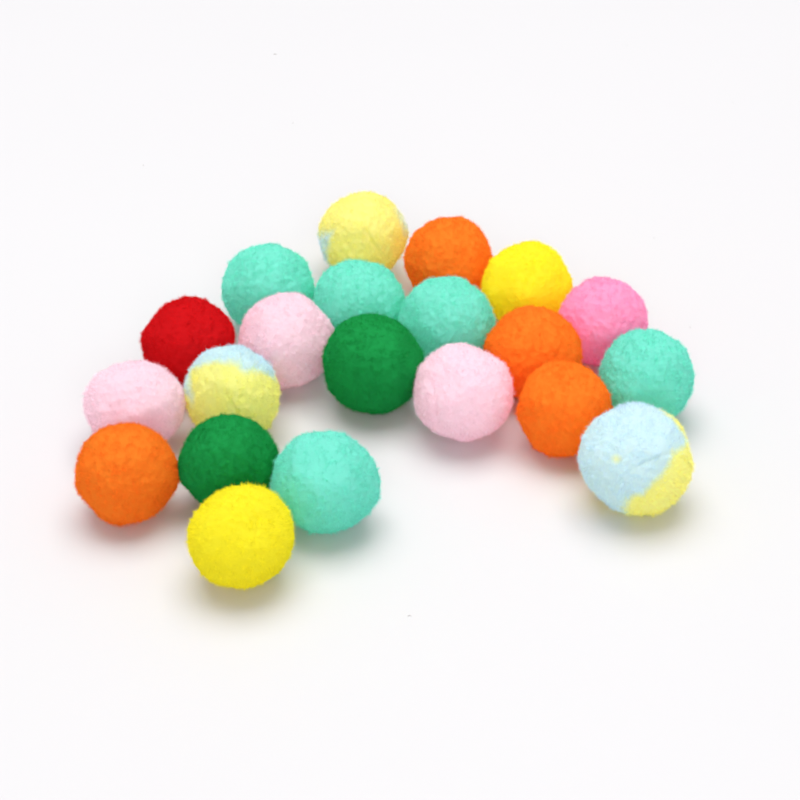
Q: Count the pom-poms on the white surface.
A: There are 21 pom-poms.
